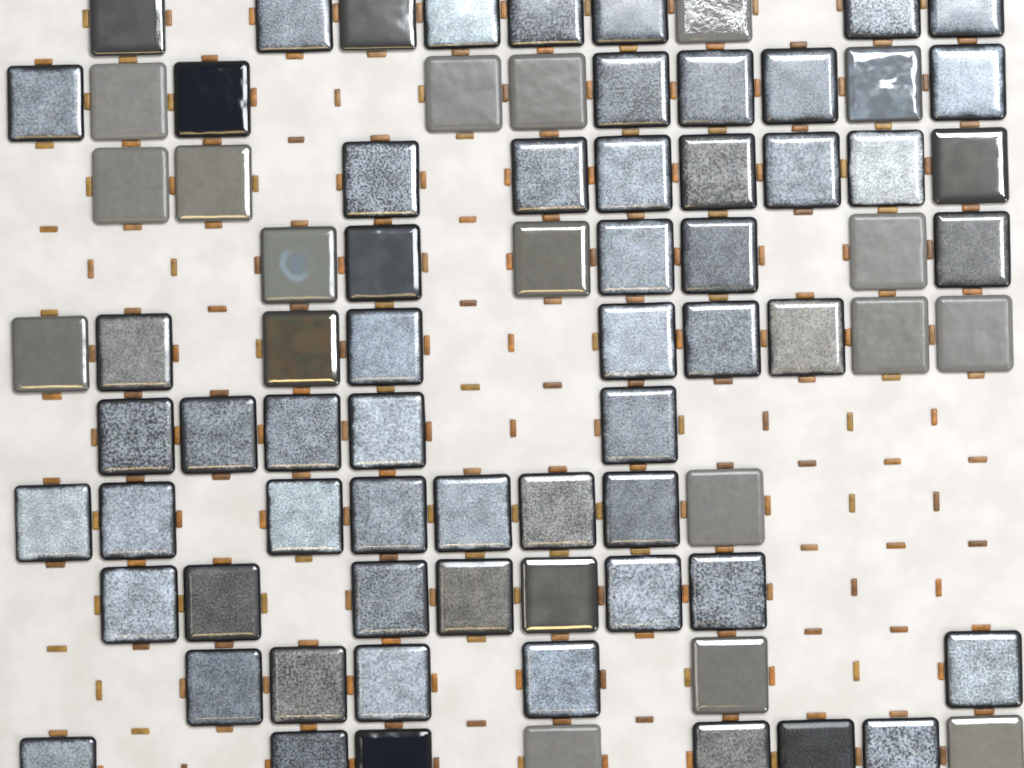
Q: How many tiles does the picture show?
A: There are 78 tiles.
